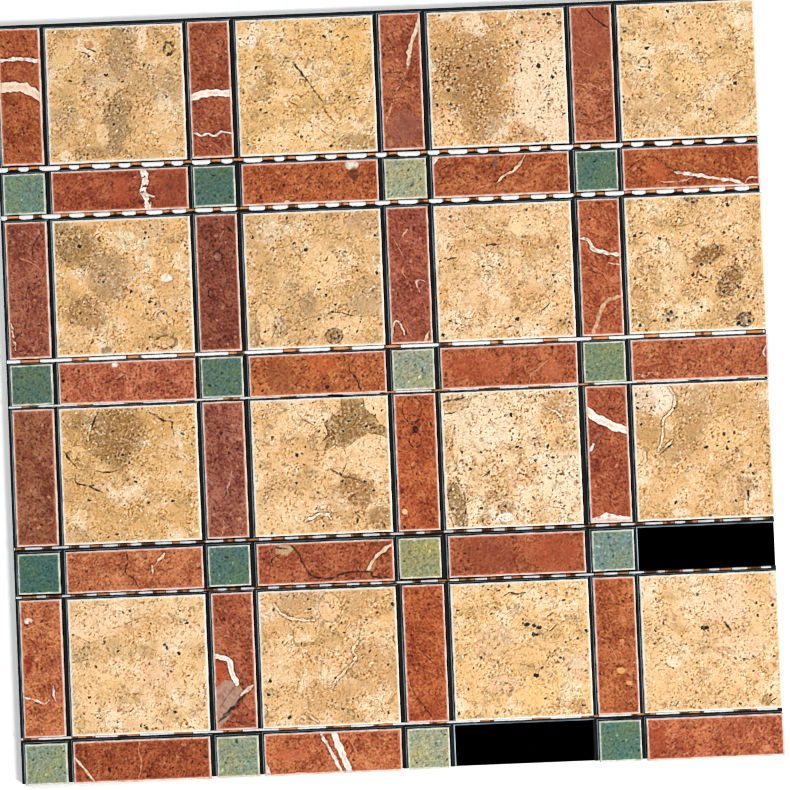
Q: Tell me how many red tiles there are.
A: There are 30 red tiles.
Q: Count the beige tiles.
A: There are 16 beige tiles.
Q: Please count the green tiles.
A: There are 16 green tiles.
